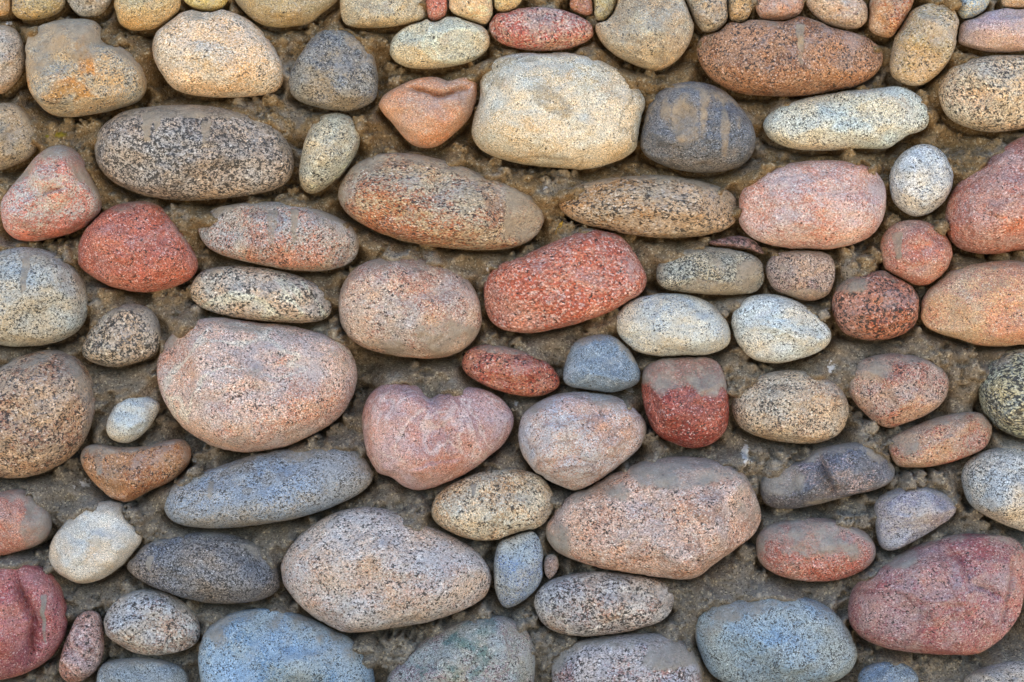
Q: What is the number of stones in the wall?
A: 96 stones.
